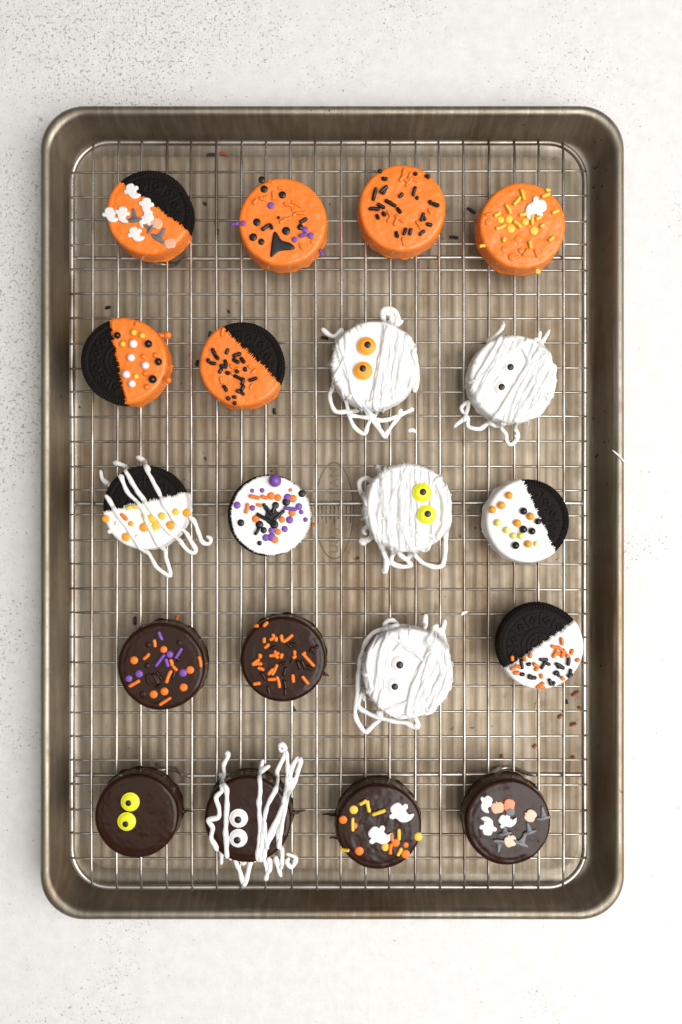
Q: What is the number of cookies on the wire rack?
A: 20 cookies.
